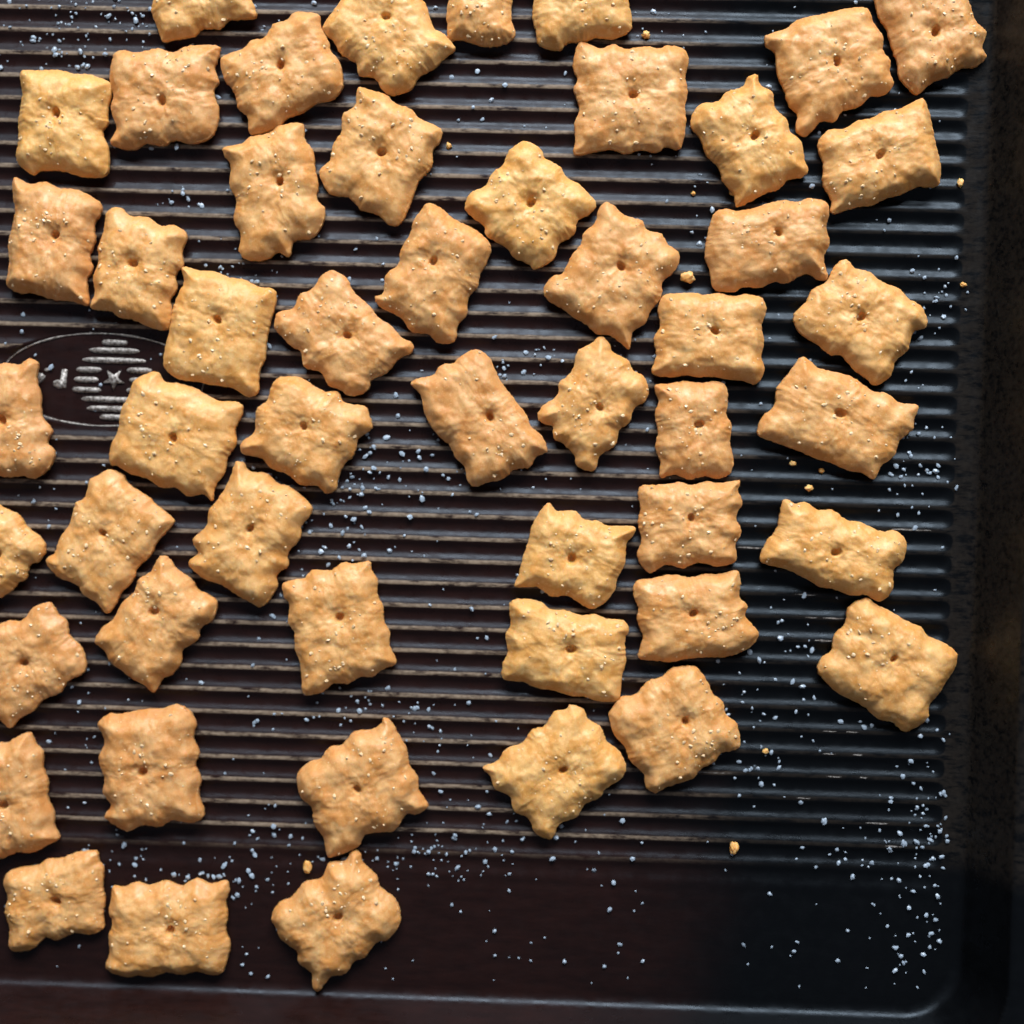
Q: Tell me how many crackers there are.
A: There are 51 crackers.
